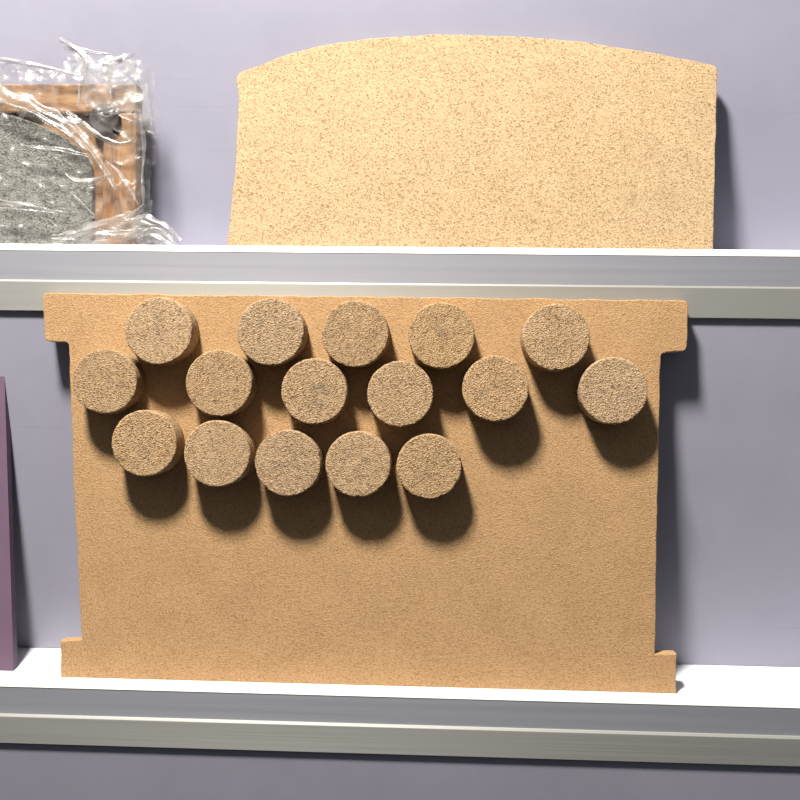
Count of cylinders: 16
